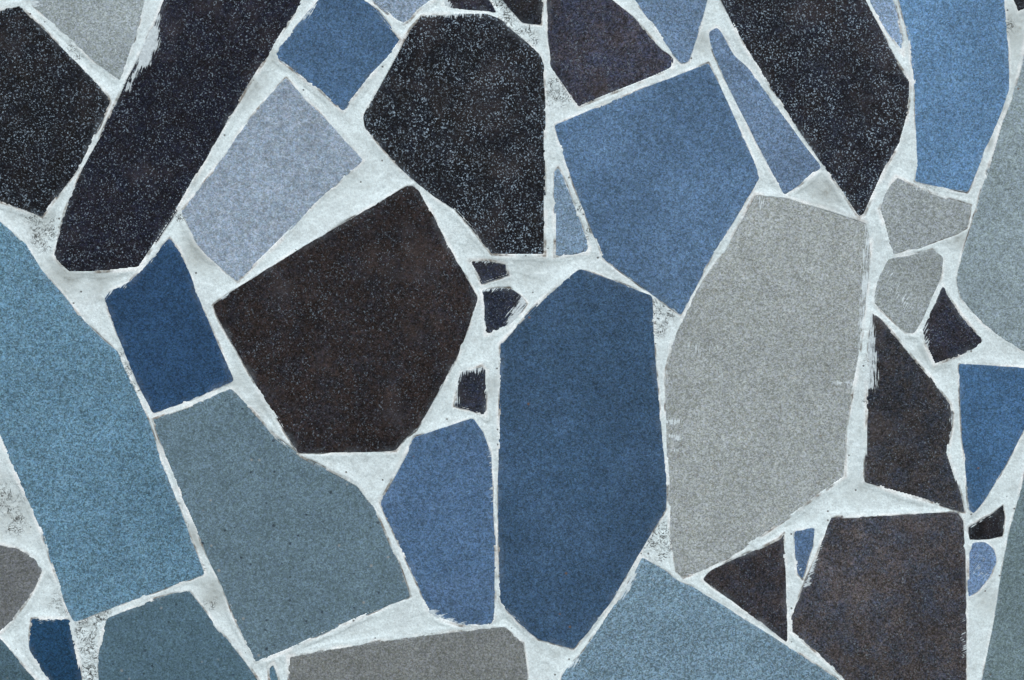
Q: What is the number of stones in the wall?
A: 47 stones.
